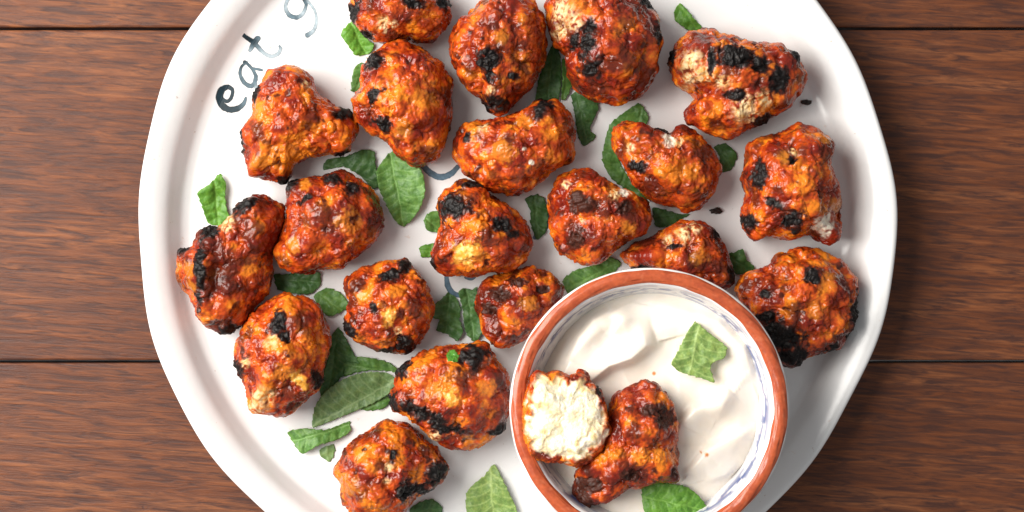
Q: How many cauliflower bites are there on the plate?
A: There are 22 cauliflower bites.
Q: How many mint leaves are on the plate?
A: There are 31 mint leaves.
